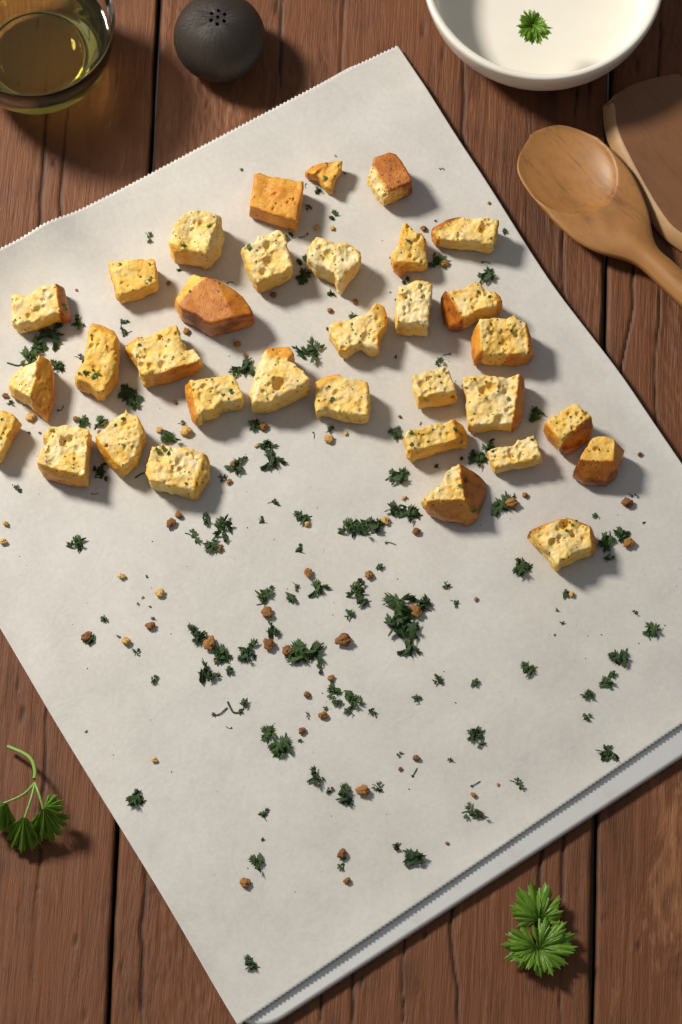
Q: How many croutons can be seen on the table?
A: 33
